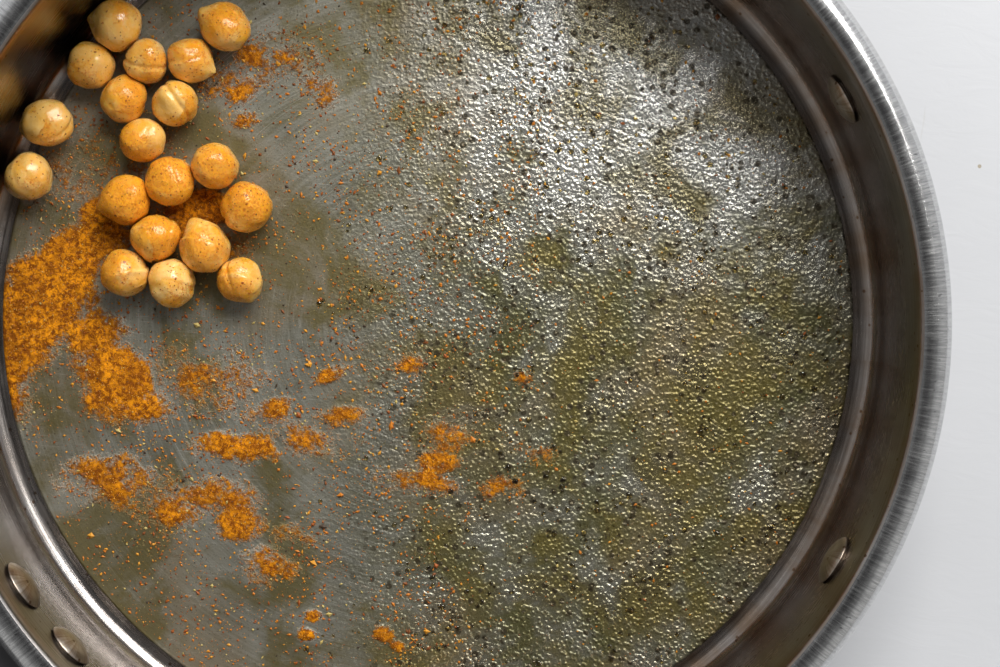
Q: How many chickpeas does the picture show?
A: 19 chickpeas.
